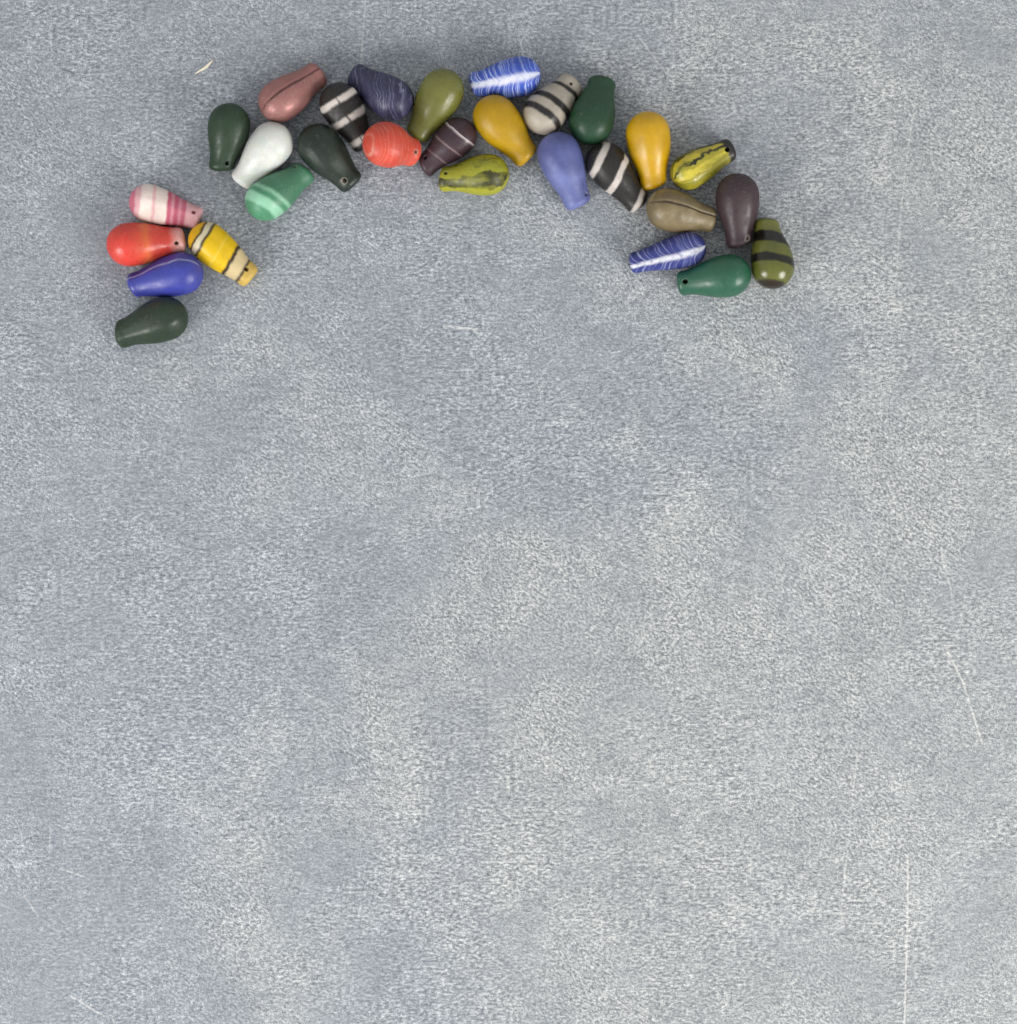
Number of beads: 29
